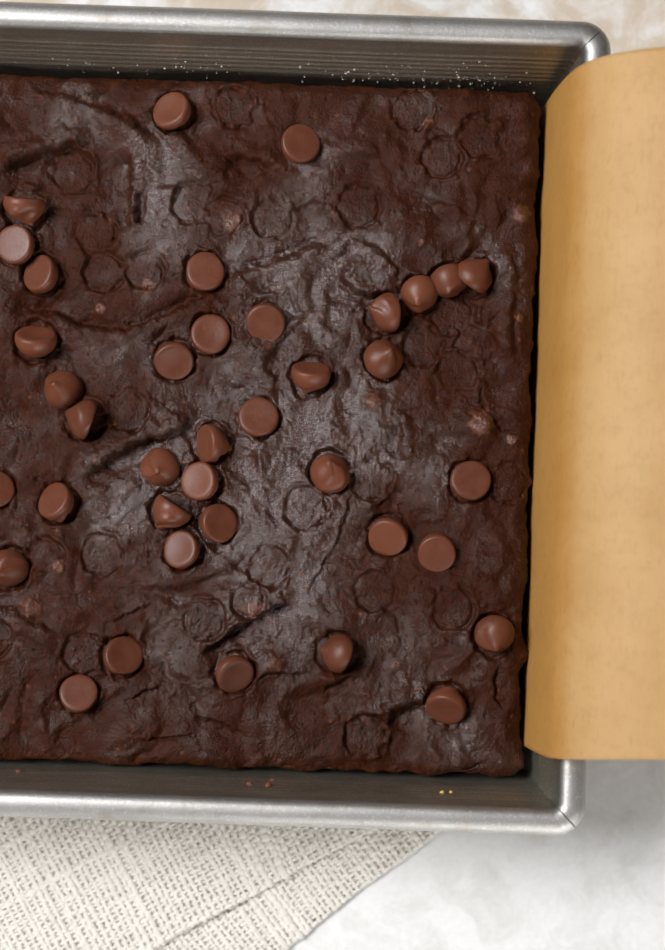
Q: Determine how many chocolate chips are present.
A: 38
